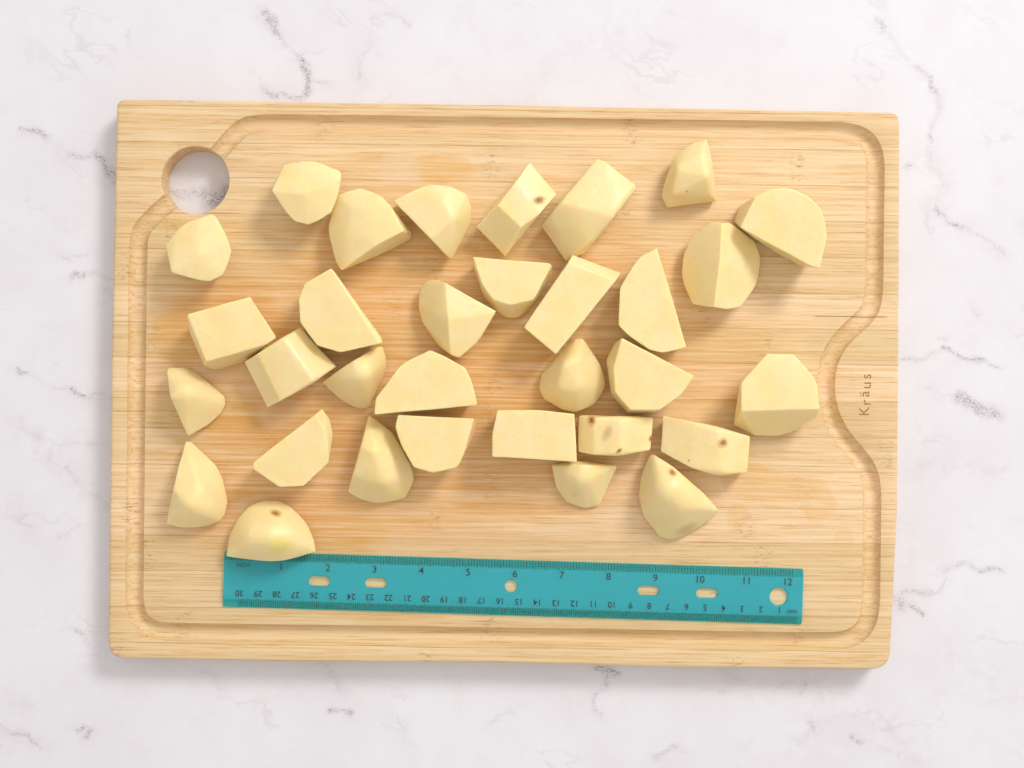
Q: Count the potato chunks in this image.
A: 32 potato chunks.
